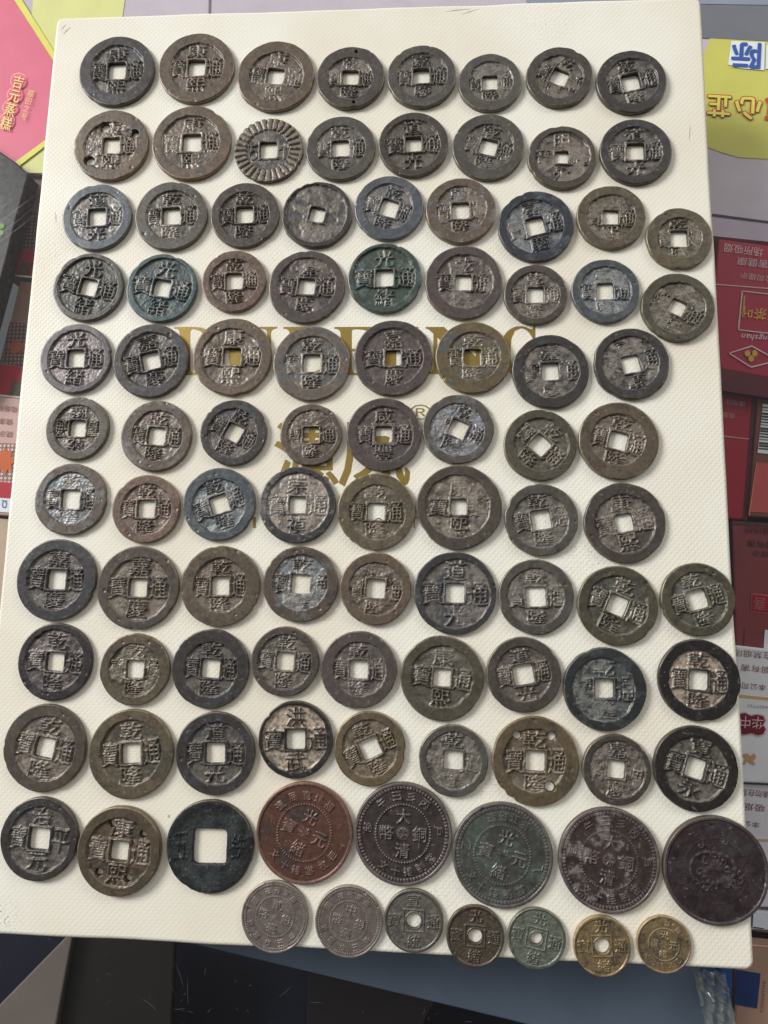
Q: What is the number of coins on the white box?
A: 100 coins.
